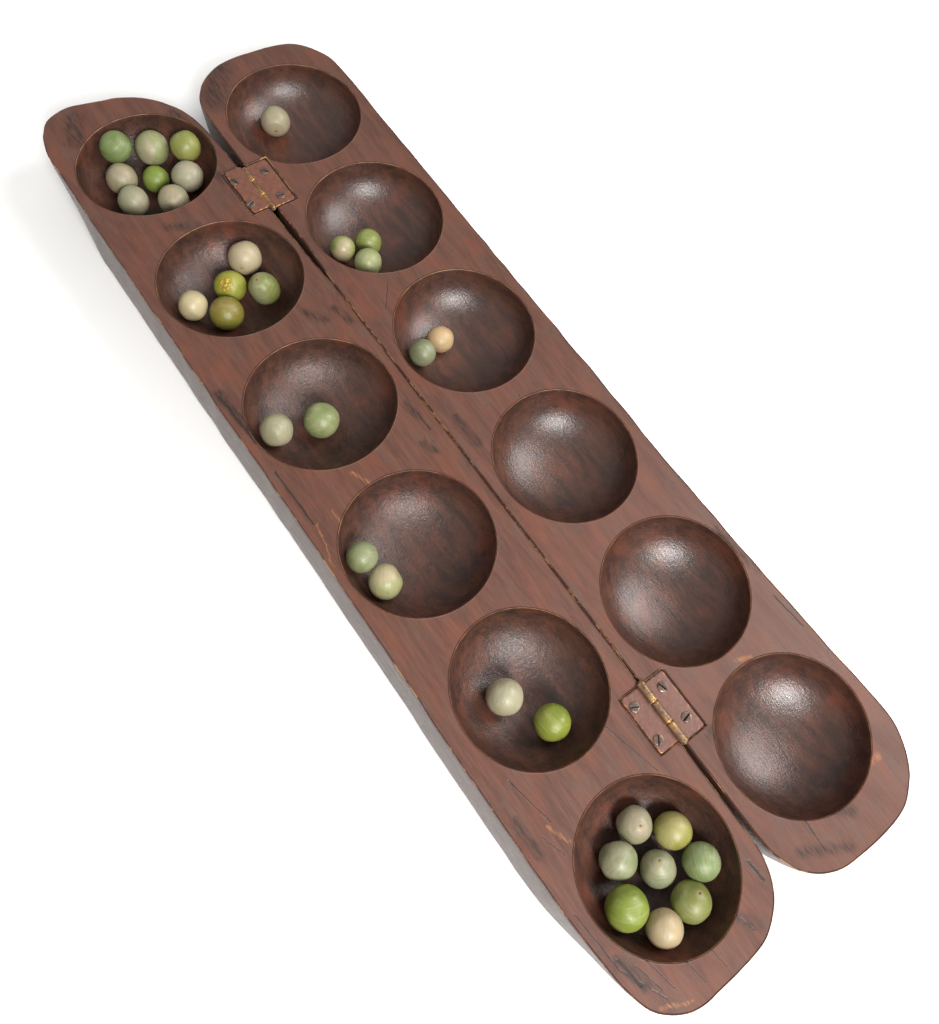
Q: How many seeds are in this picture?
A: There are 33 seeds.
